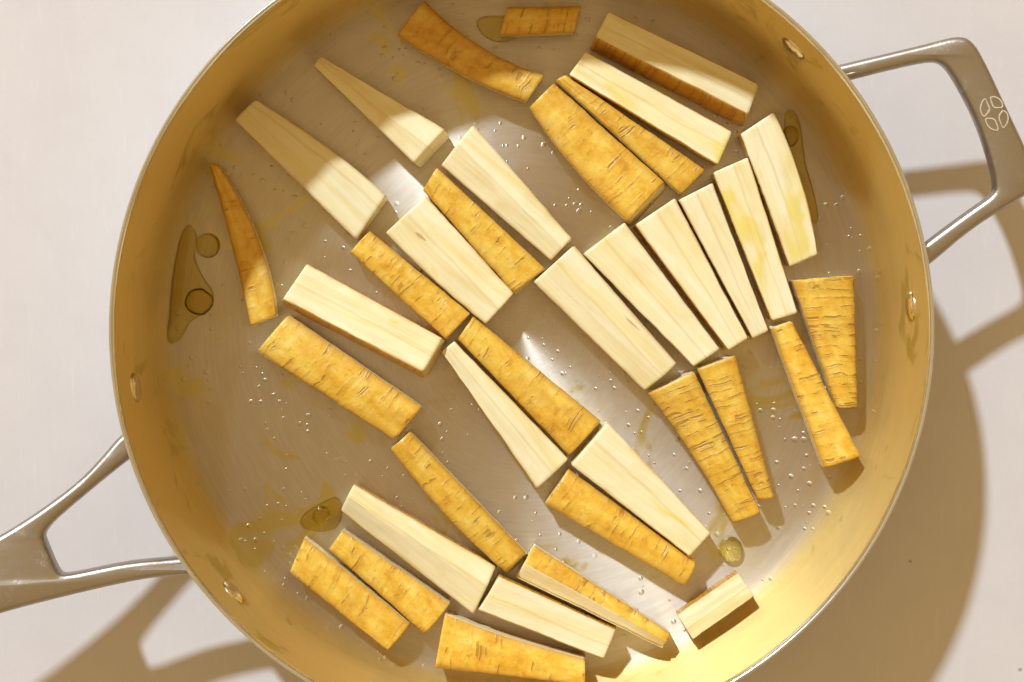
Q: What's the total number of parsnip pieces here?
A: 37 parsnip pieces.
